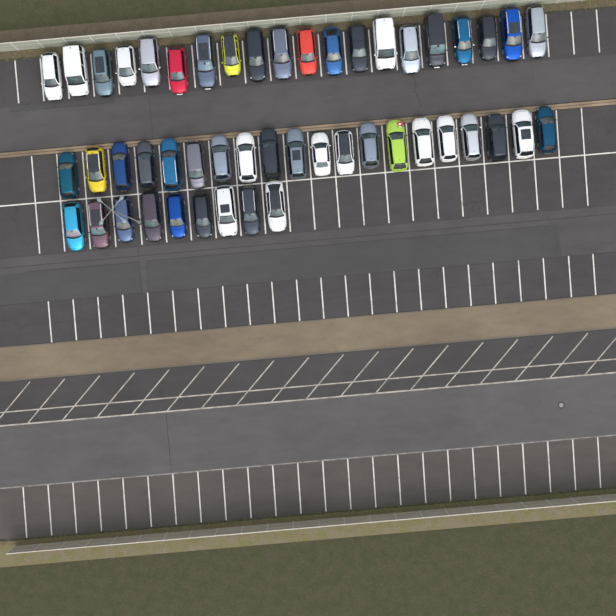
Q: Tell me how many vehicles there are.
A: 49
